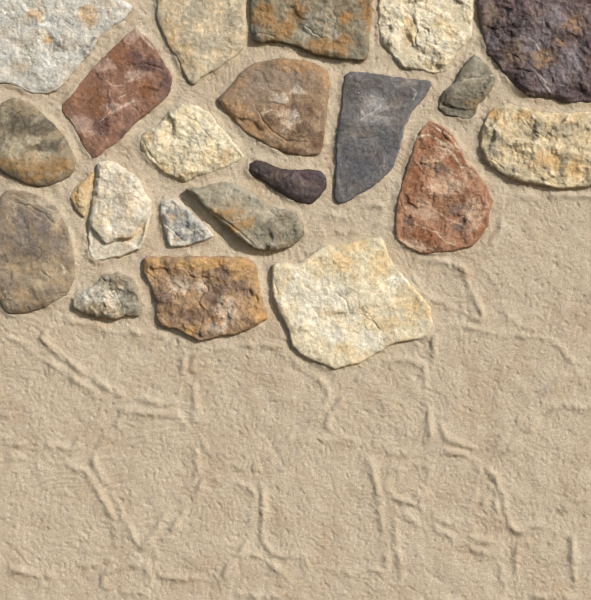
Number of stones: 22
